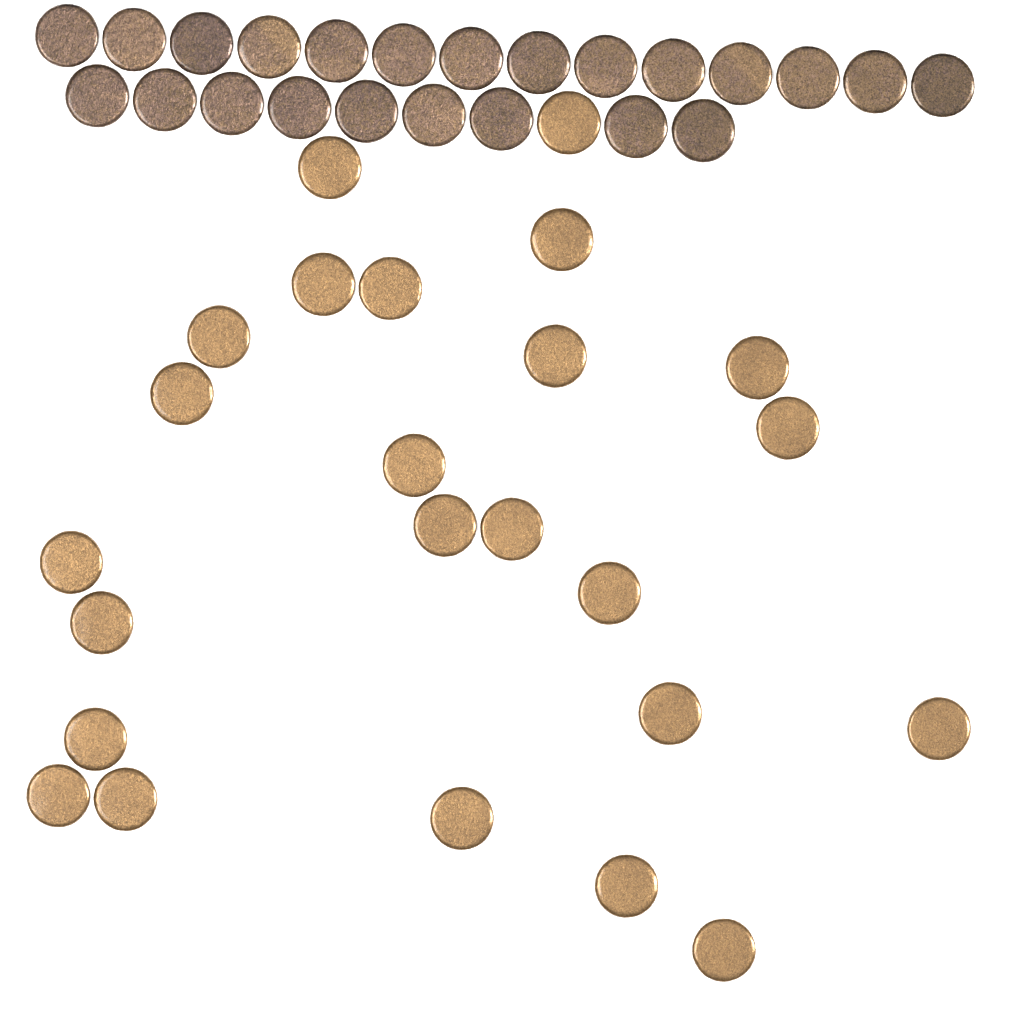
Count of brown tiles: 23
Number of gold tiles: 24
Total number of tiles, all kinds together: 47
